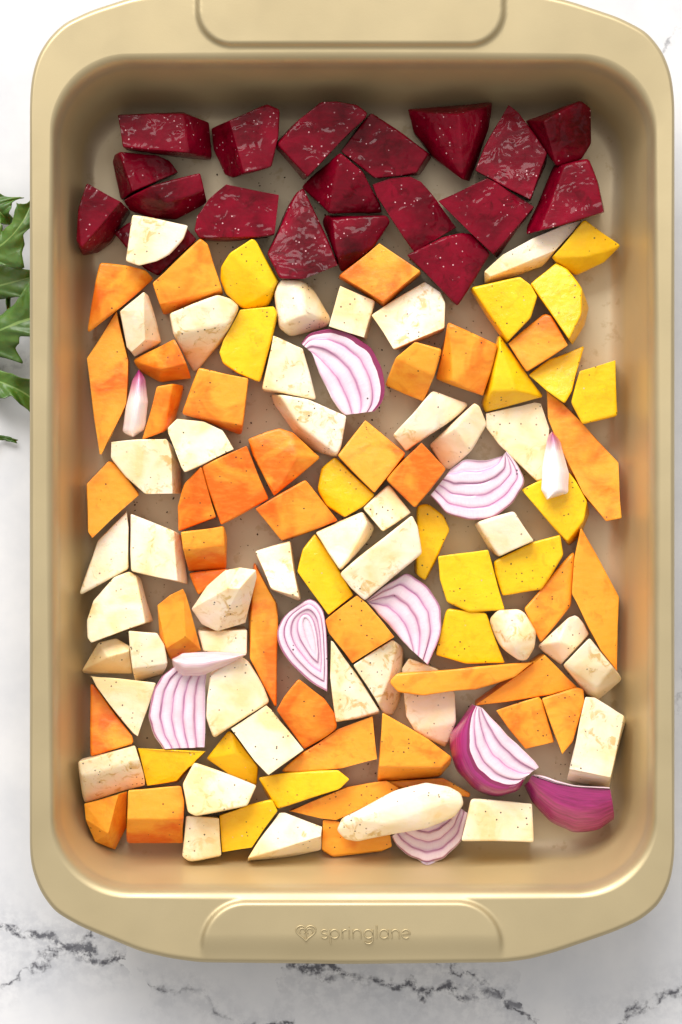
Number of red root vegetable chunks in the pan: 19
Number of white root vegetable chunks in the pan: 42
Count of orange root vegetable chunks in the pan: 38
